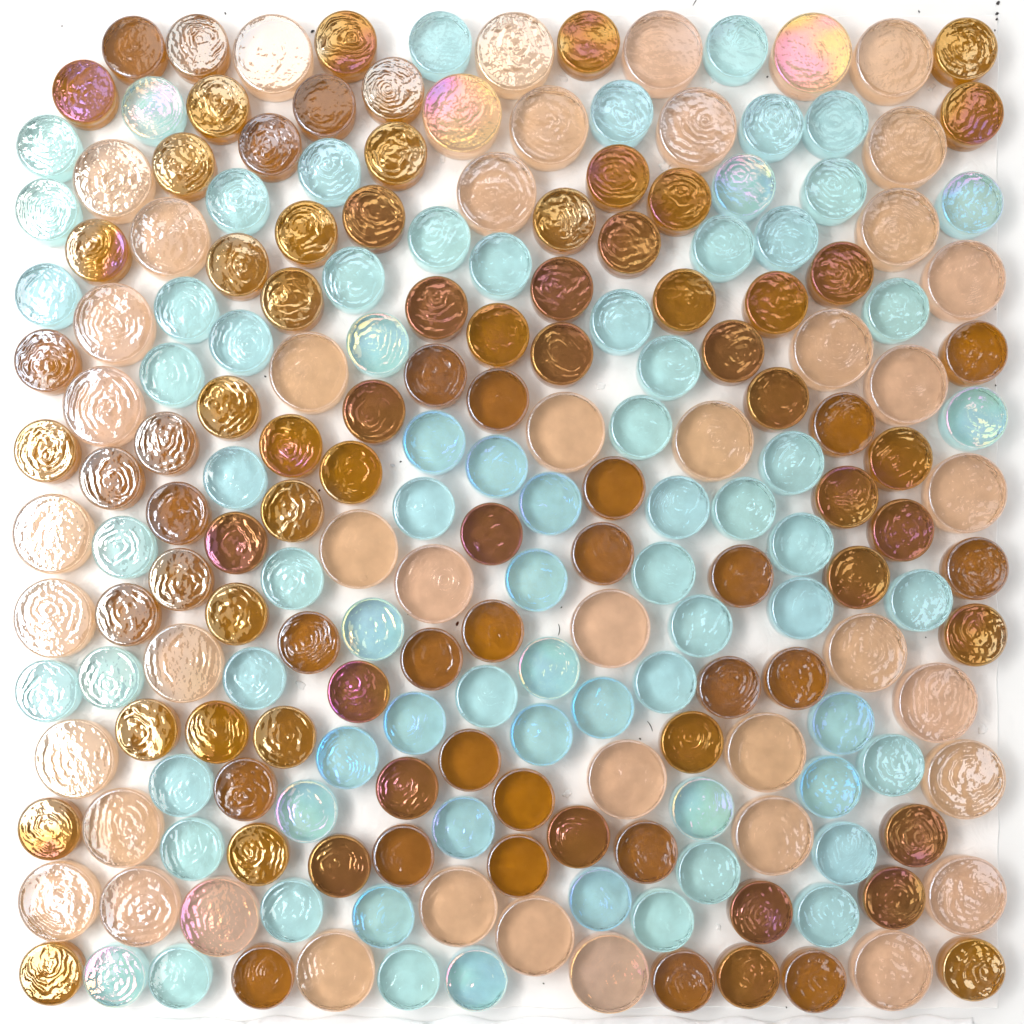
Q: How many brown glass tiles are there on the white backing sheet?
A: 89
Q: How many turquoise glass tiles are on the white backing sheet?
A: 74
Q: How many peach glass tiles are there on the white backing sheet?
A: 45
